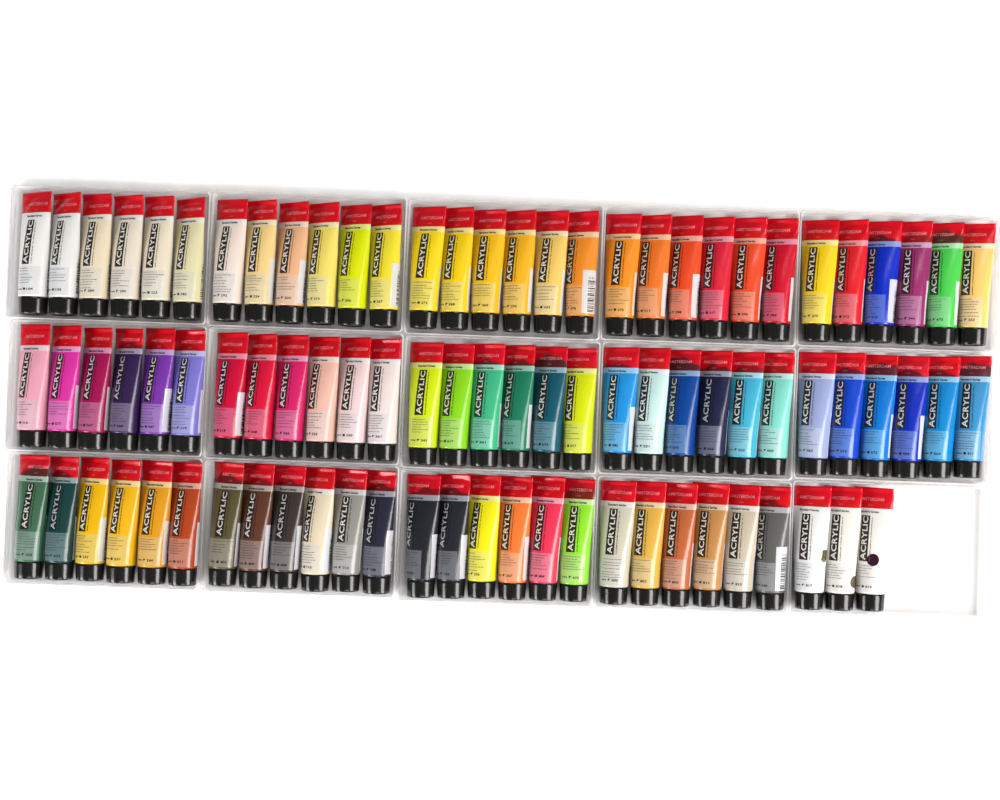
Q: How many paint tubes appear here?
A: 87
